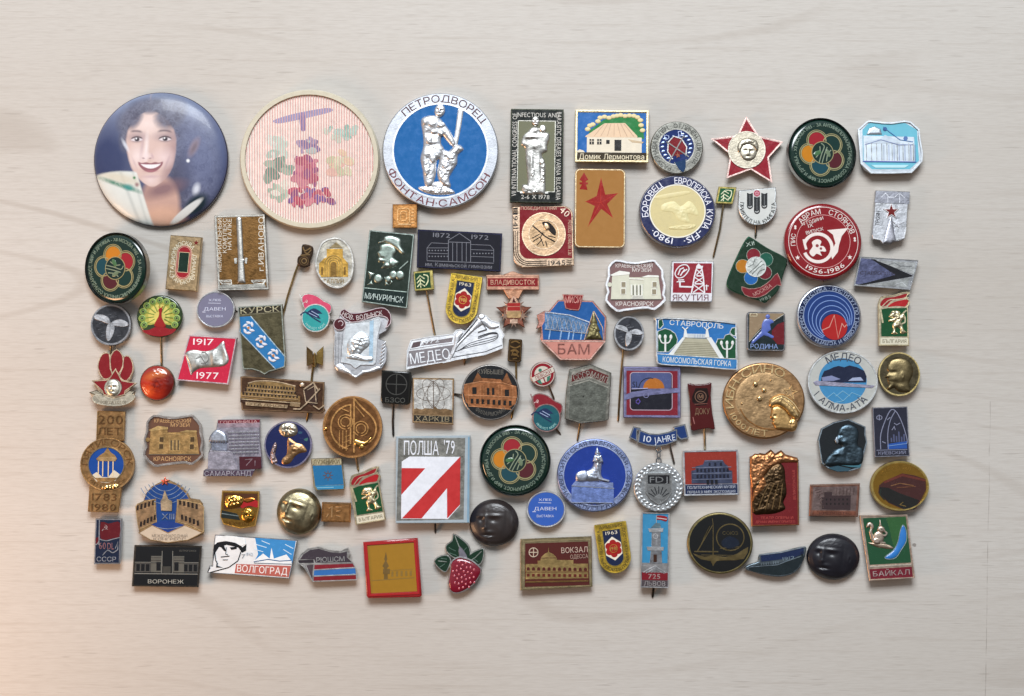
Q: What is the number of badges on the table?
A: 97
